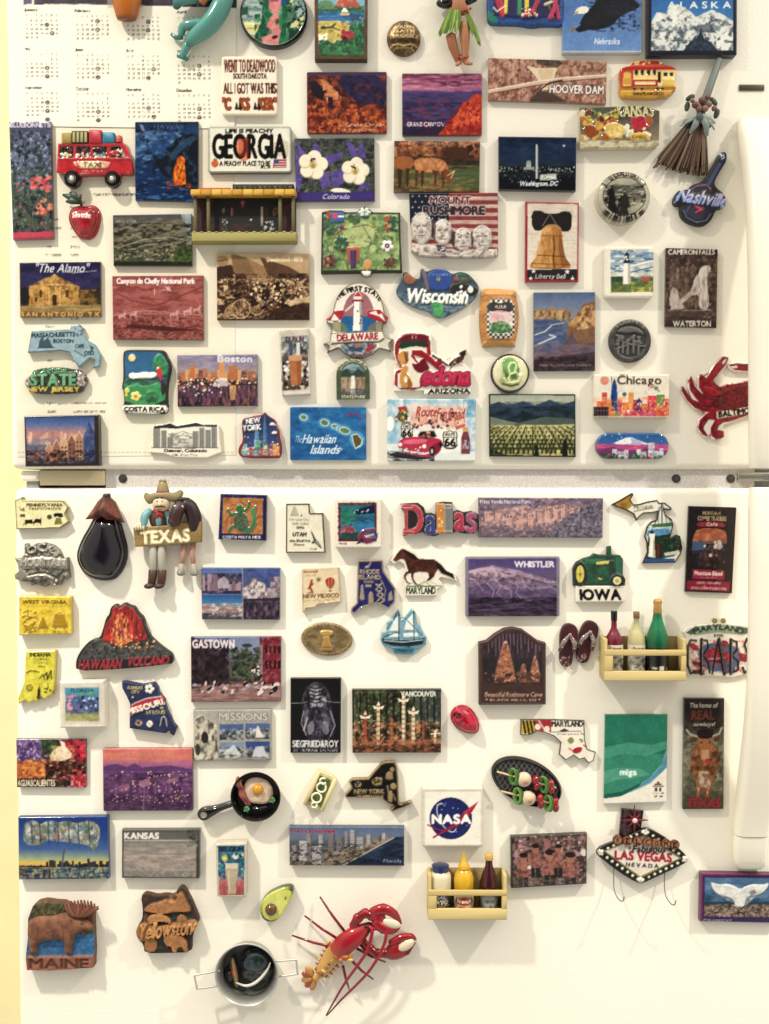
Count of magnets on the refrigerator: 114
